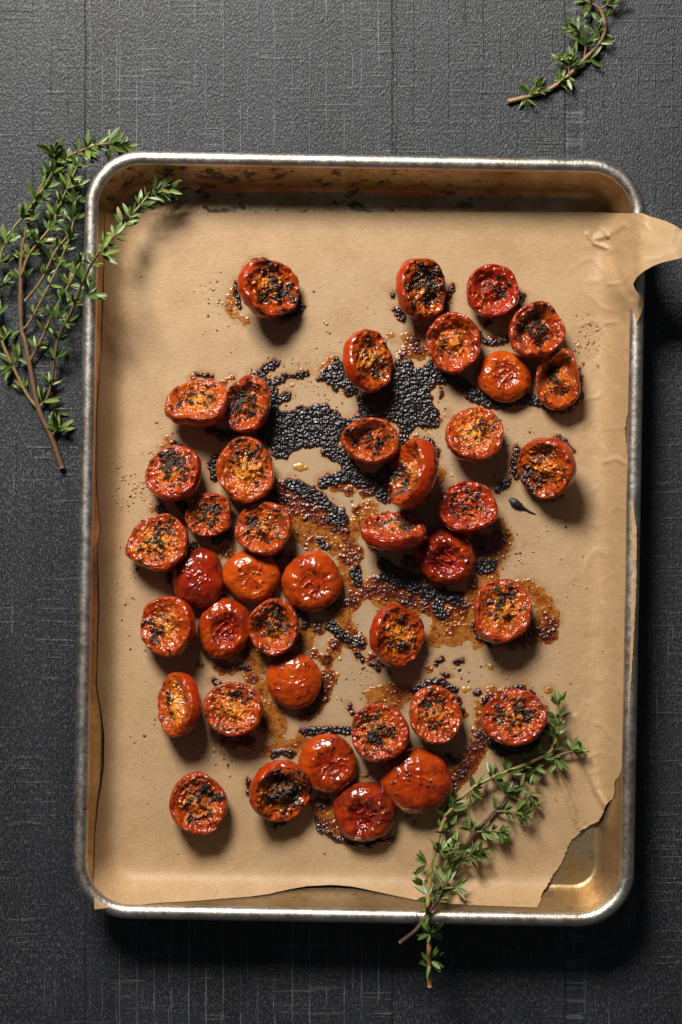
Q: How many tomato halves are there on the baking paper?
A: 41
